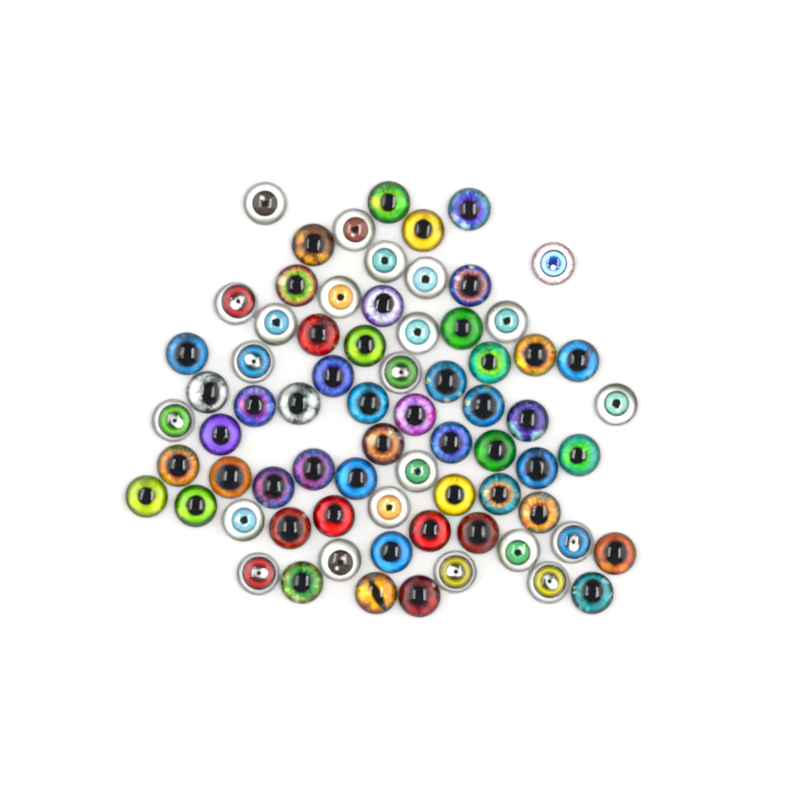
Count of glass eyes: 72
